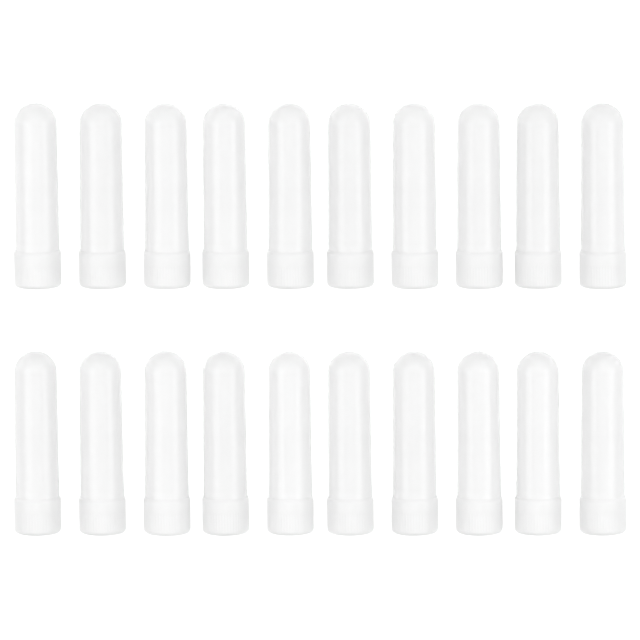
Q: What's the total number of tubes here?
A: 20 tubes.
